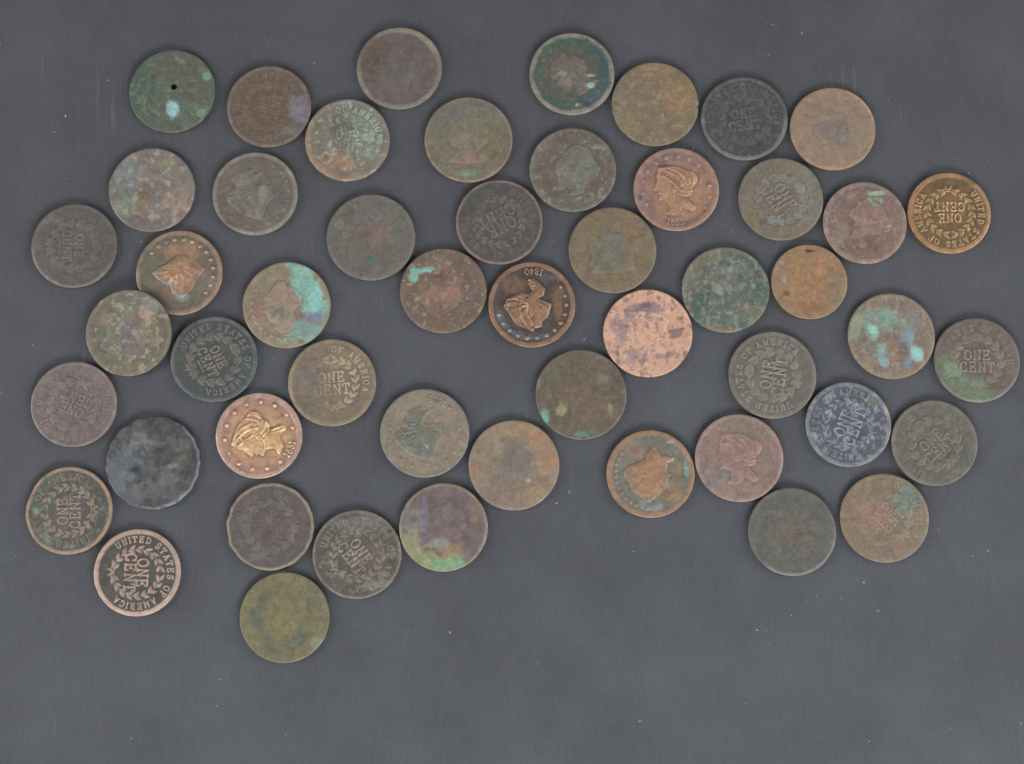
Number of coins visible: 51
